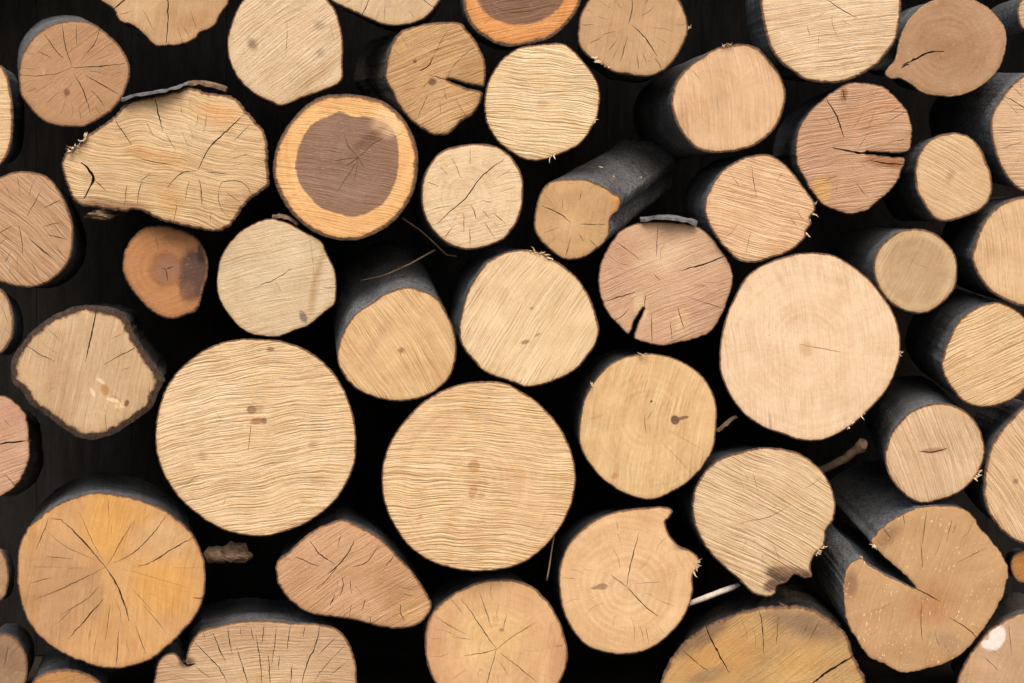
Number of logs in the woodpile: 52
